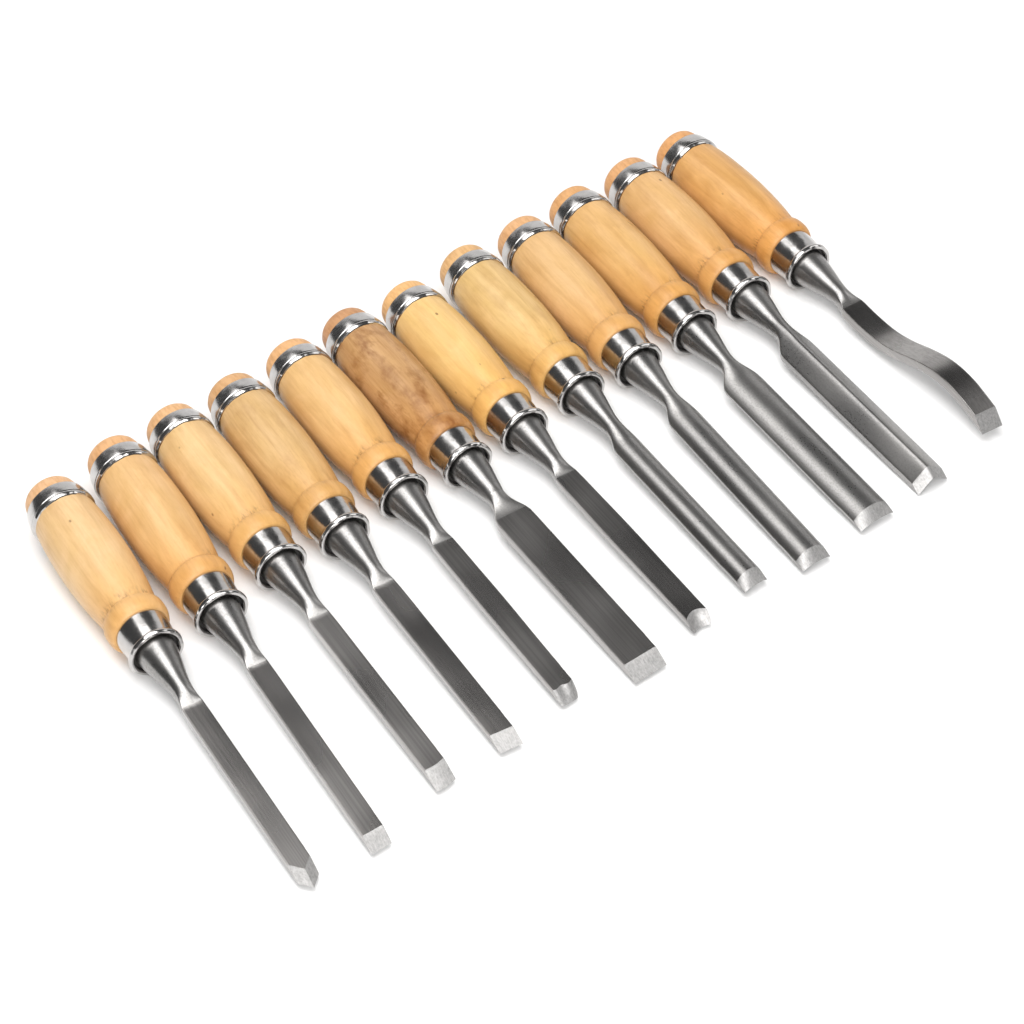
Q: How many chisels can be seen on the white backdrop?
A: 12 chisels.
